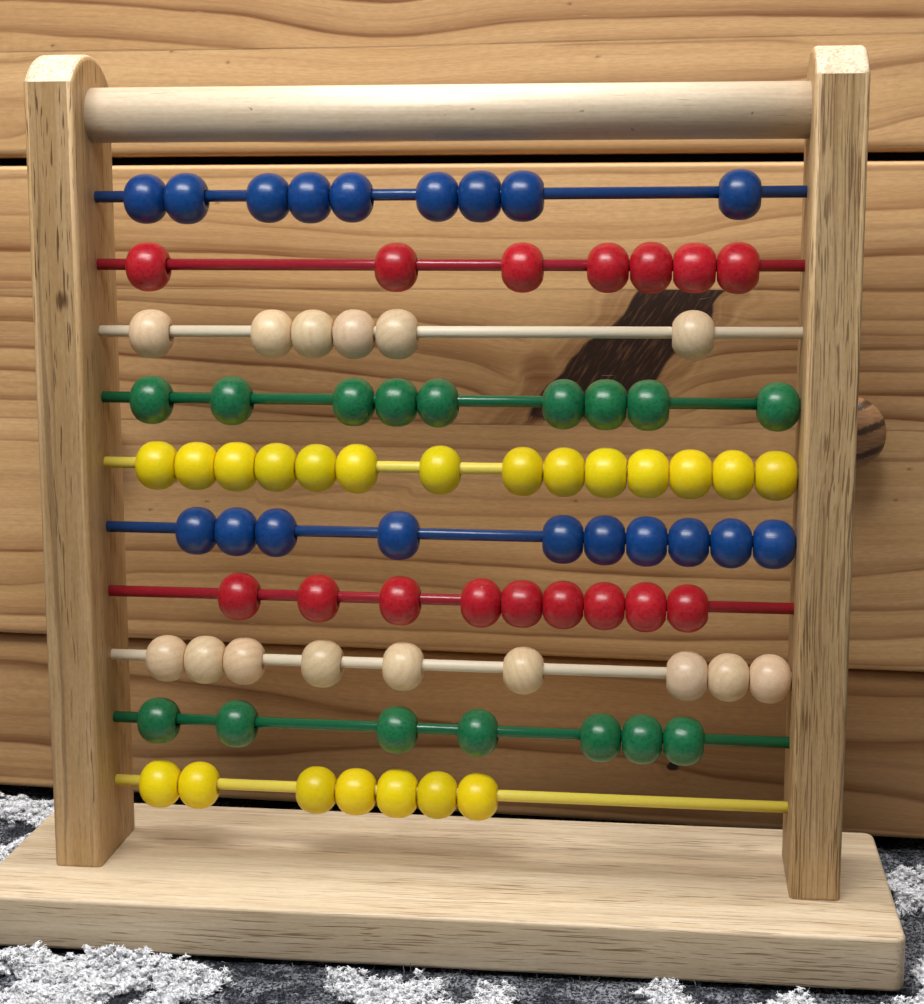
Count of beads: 87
